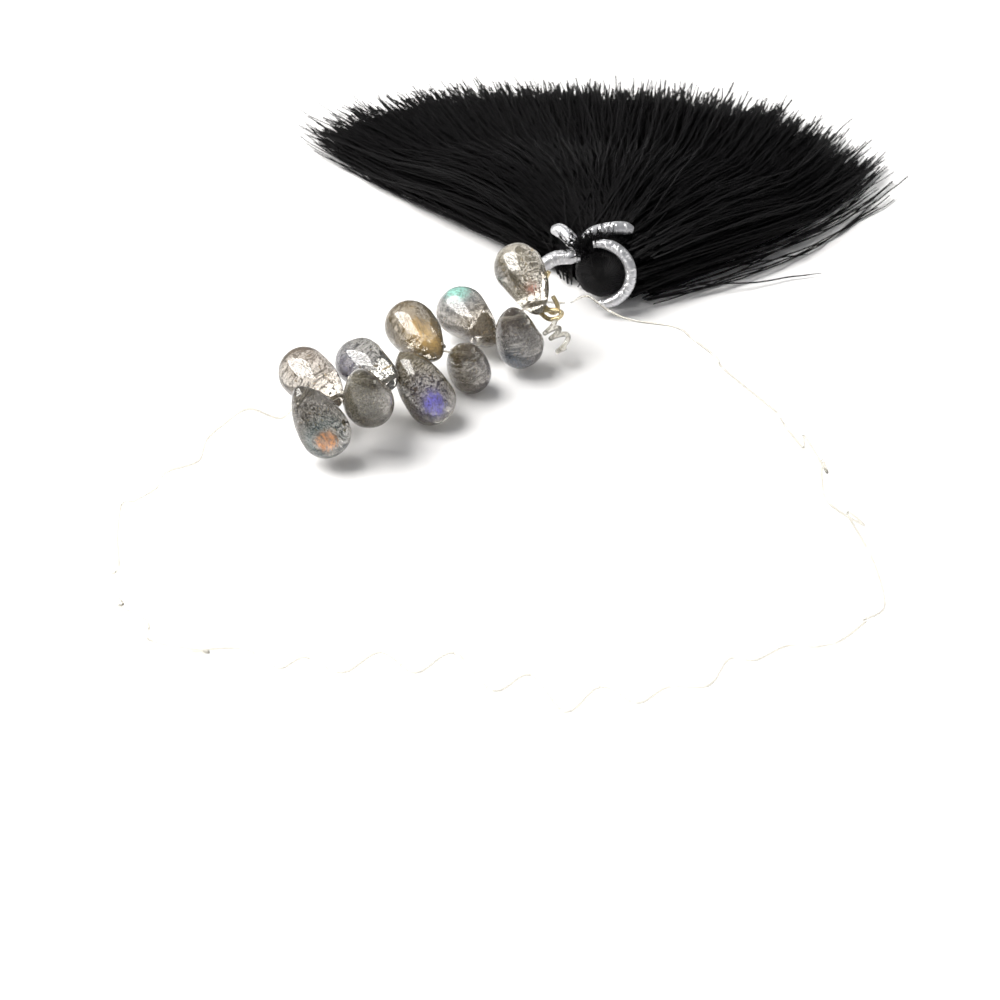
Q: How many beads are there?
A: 10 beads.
